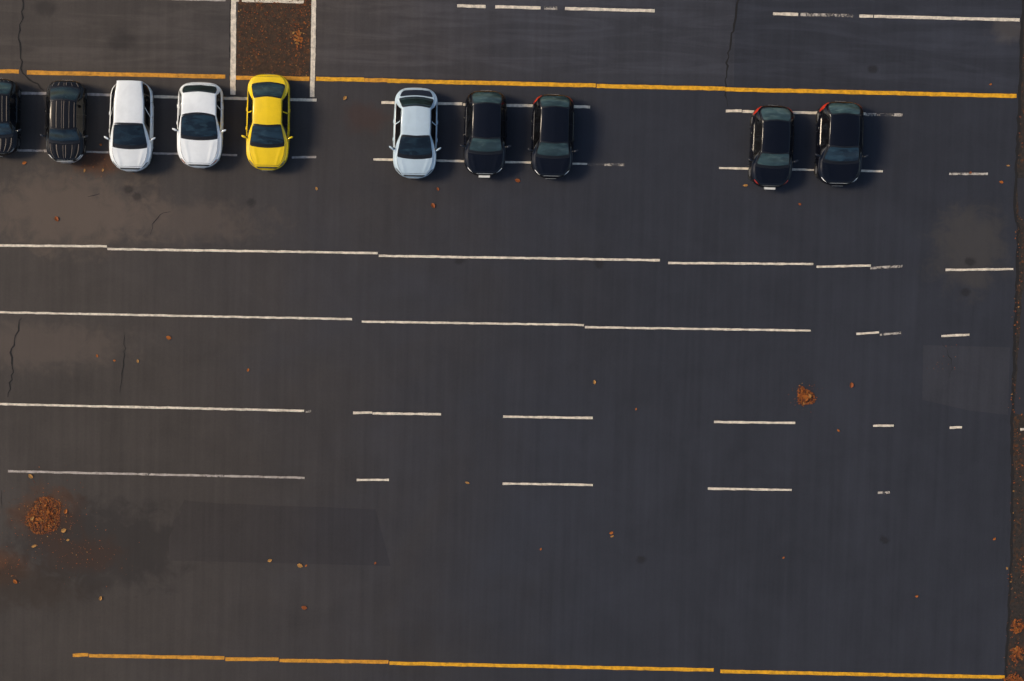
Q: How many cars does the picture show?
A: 10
